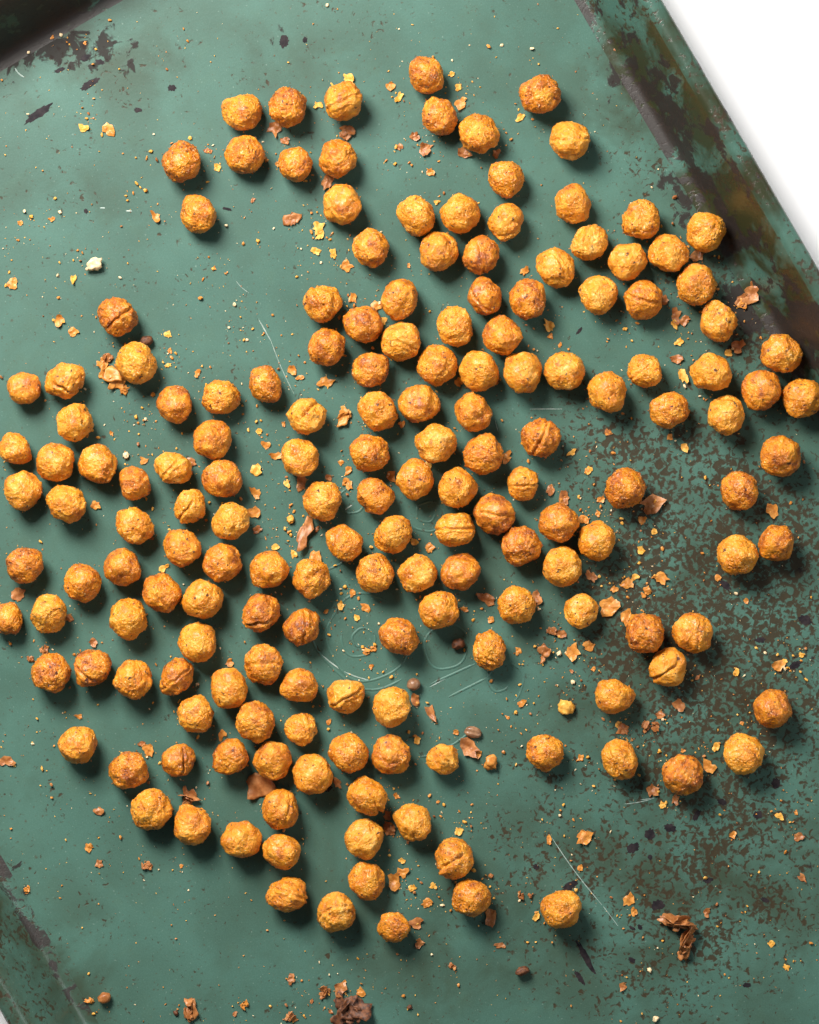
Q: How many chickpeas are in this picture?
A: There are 169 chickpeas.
